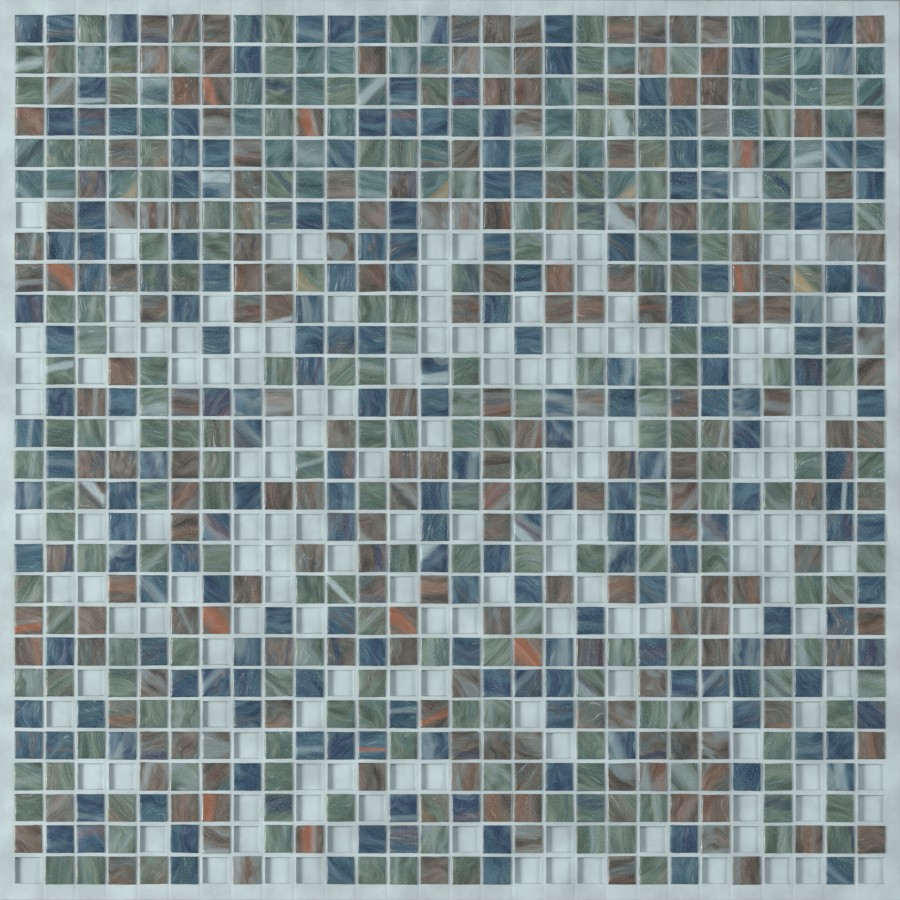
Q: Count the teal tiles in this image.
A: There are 42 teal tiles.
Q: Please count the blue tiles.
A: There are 198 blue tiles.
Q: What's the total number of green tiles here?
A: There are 194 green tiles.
